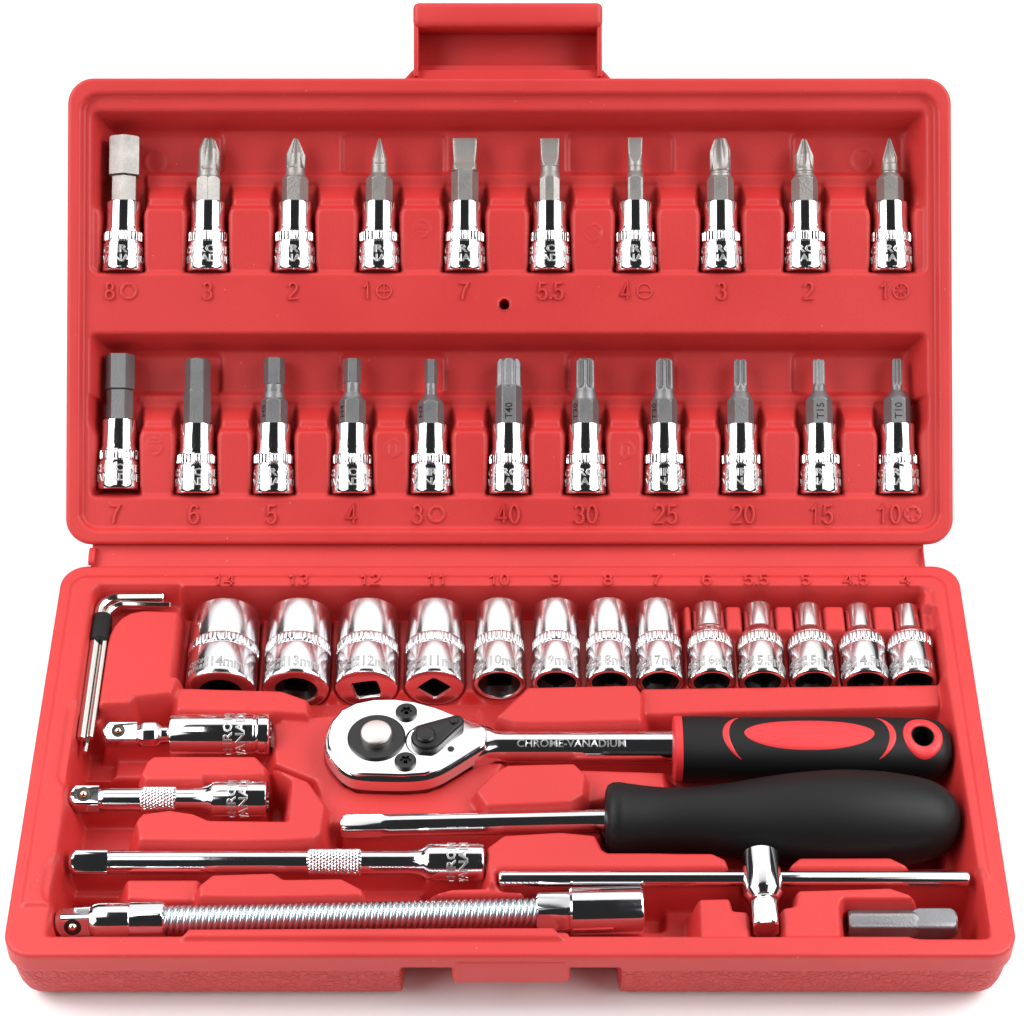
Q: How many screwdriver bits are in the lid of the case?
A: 21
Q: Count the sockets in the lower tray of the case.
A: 13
